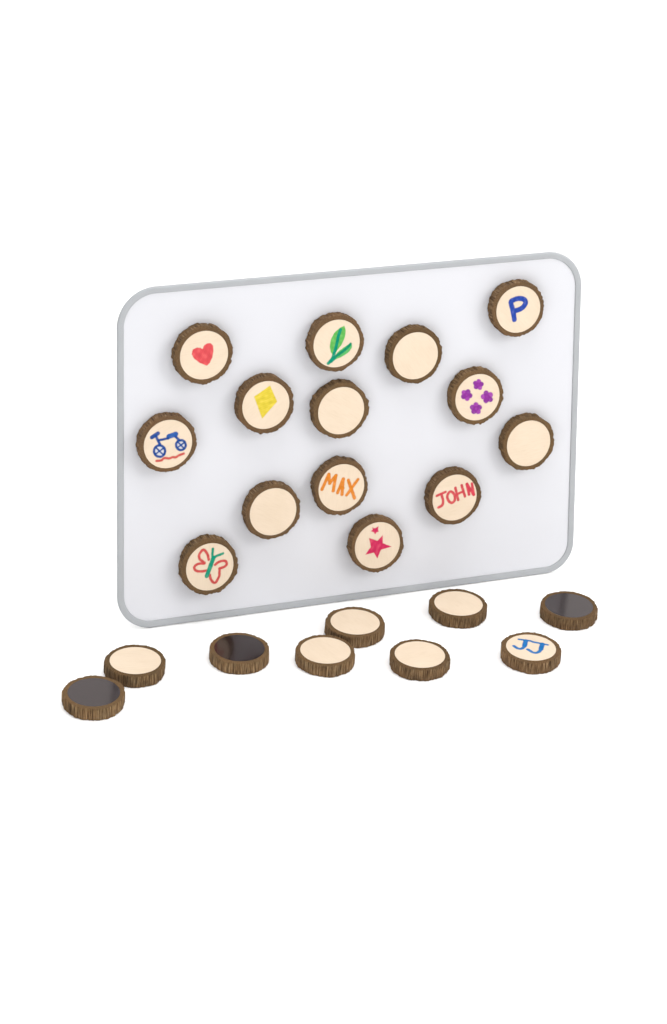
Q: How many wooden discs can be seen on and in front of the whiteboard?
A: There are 23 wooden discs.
